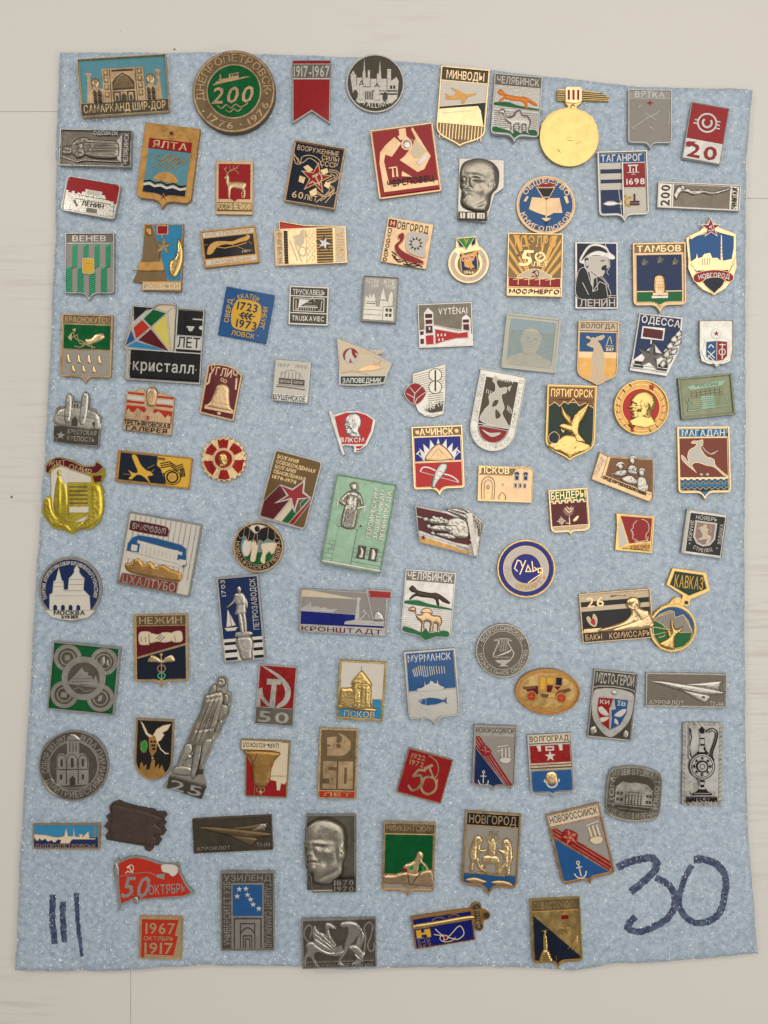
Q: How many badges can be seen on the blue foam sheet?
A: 104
